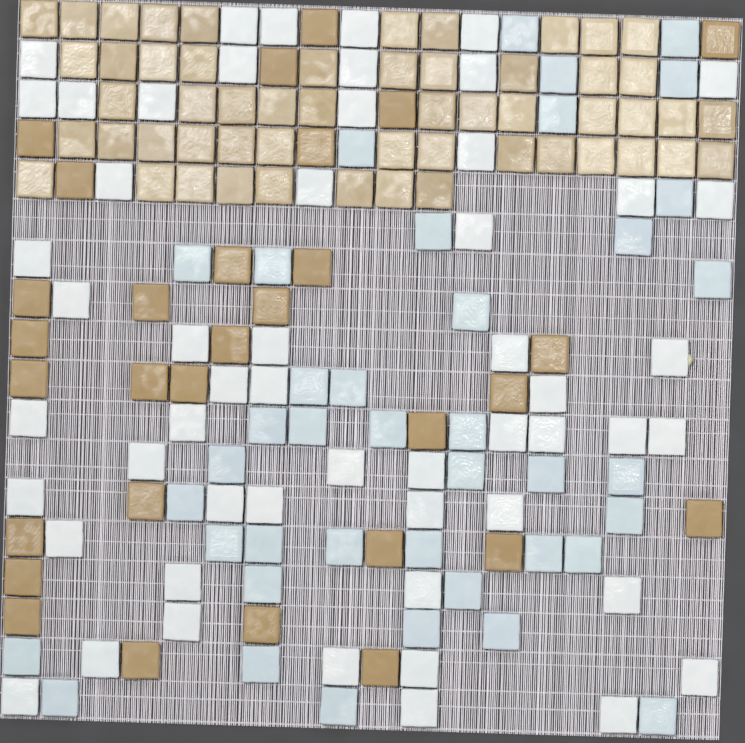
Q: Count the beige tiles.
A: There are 54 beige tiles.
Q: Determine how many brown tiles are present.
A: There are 30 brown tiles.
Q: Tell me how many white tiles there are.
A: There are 54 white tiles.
